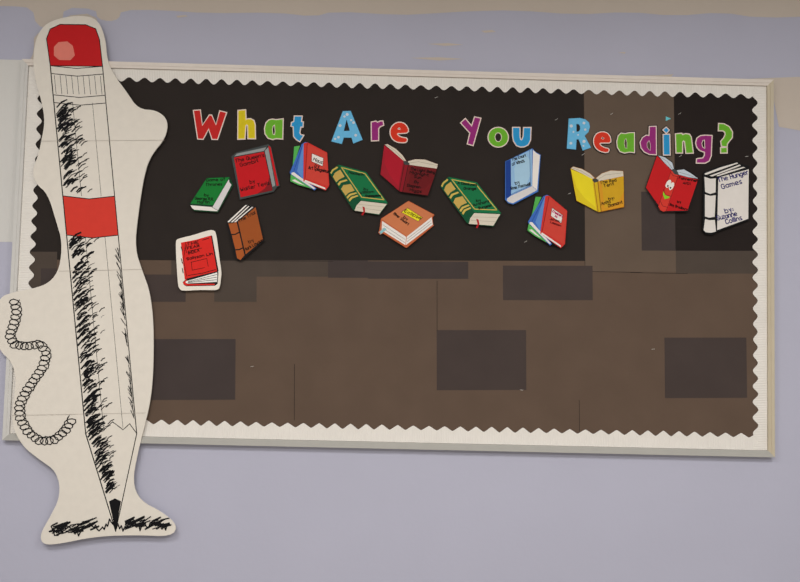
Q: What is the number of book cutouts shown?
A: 14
